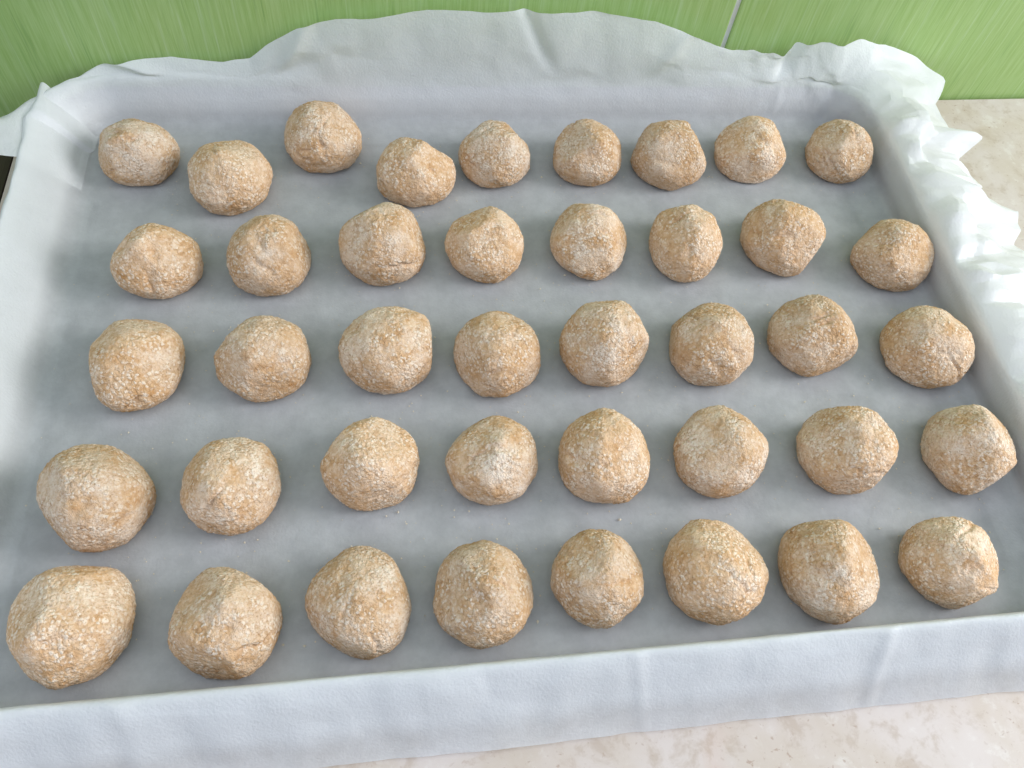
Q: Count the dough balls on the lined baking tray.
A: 41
